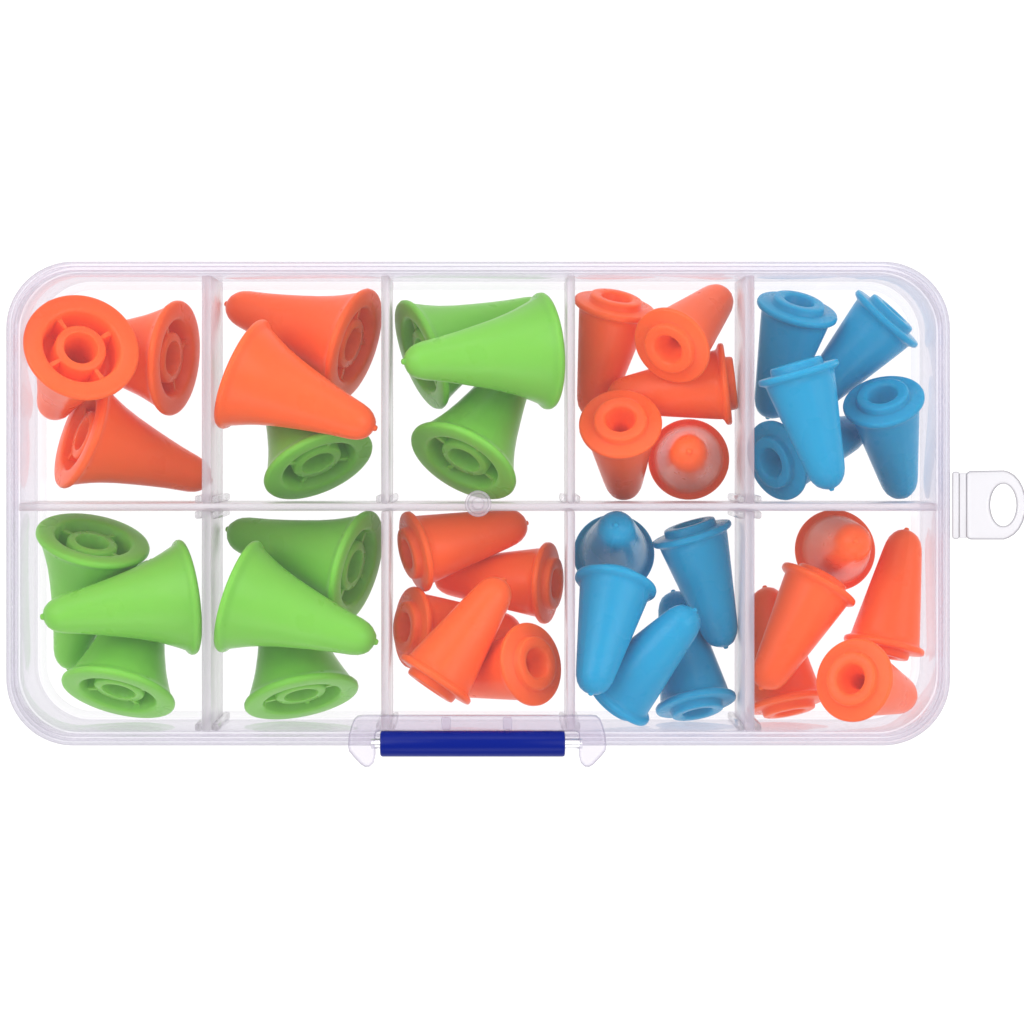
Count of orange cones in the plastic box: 20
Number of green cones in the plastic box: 10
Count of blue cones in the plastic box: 10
